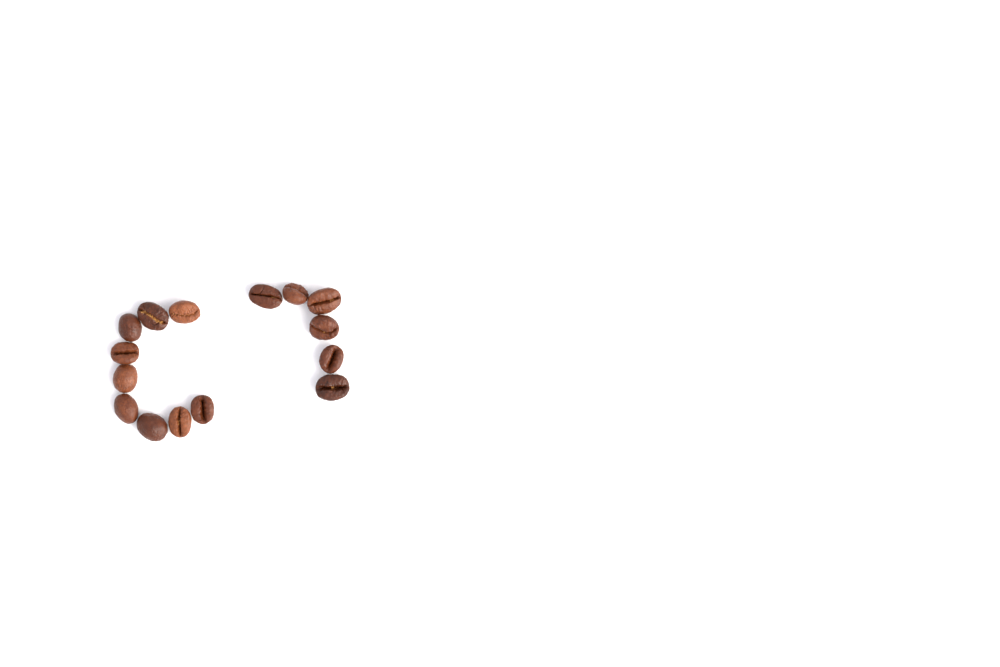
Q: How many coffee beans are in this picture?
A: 15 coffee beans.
